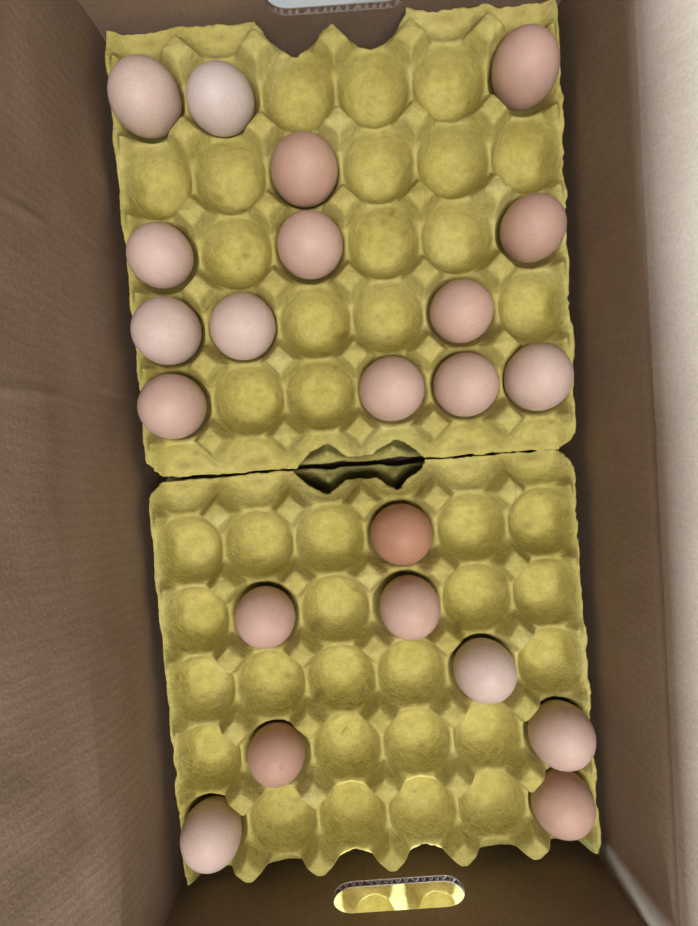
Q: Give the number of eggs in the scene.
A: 22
